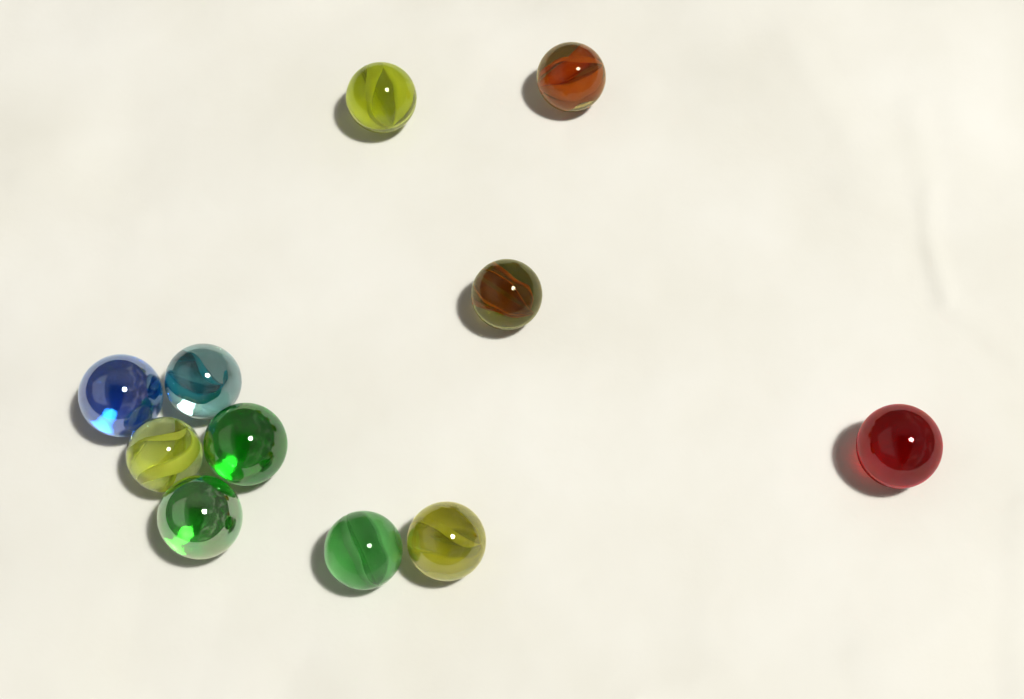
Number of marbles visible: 11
